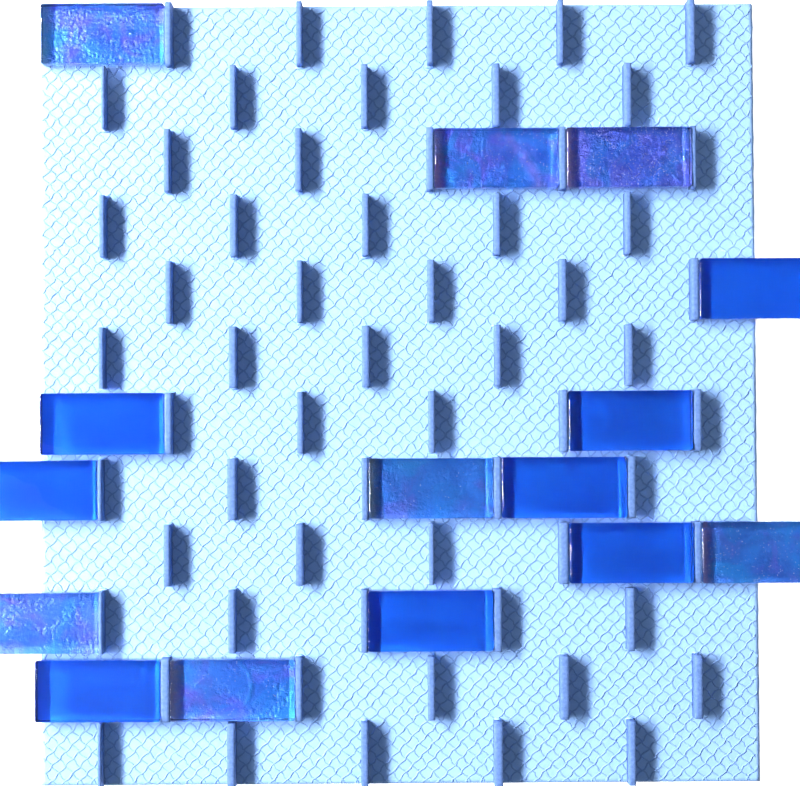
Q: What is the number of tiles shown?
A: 15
